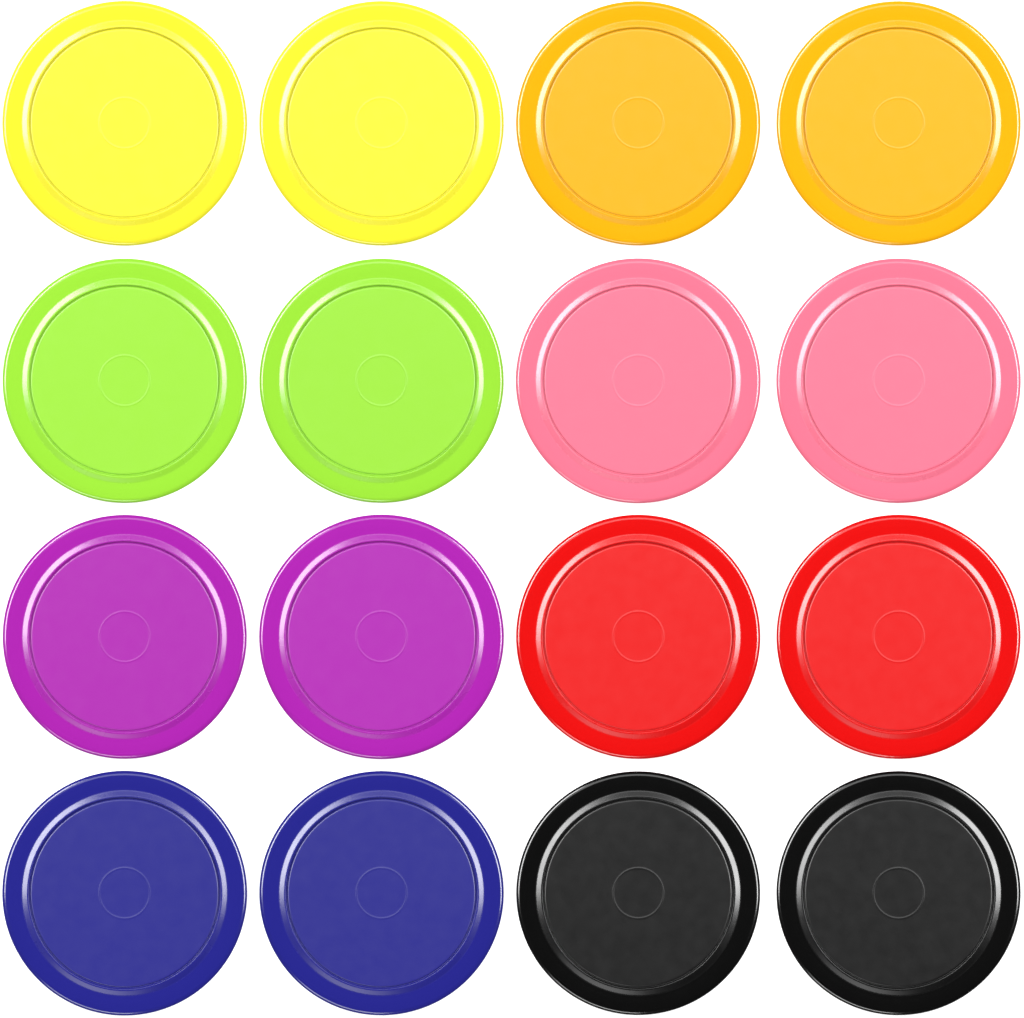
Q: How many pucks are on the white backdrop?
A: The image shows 16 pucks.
